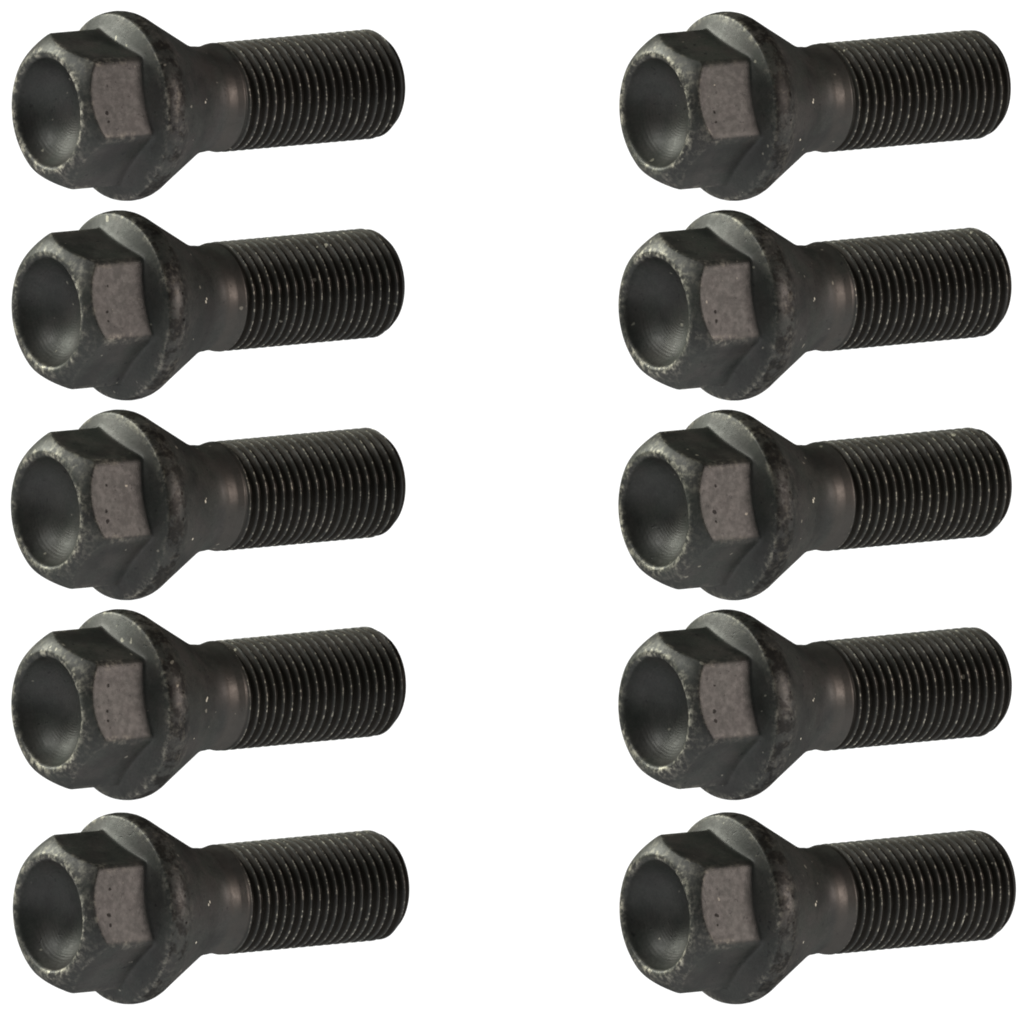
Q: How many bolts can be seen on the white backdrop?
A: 10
